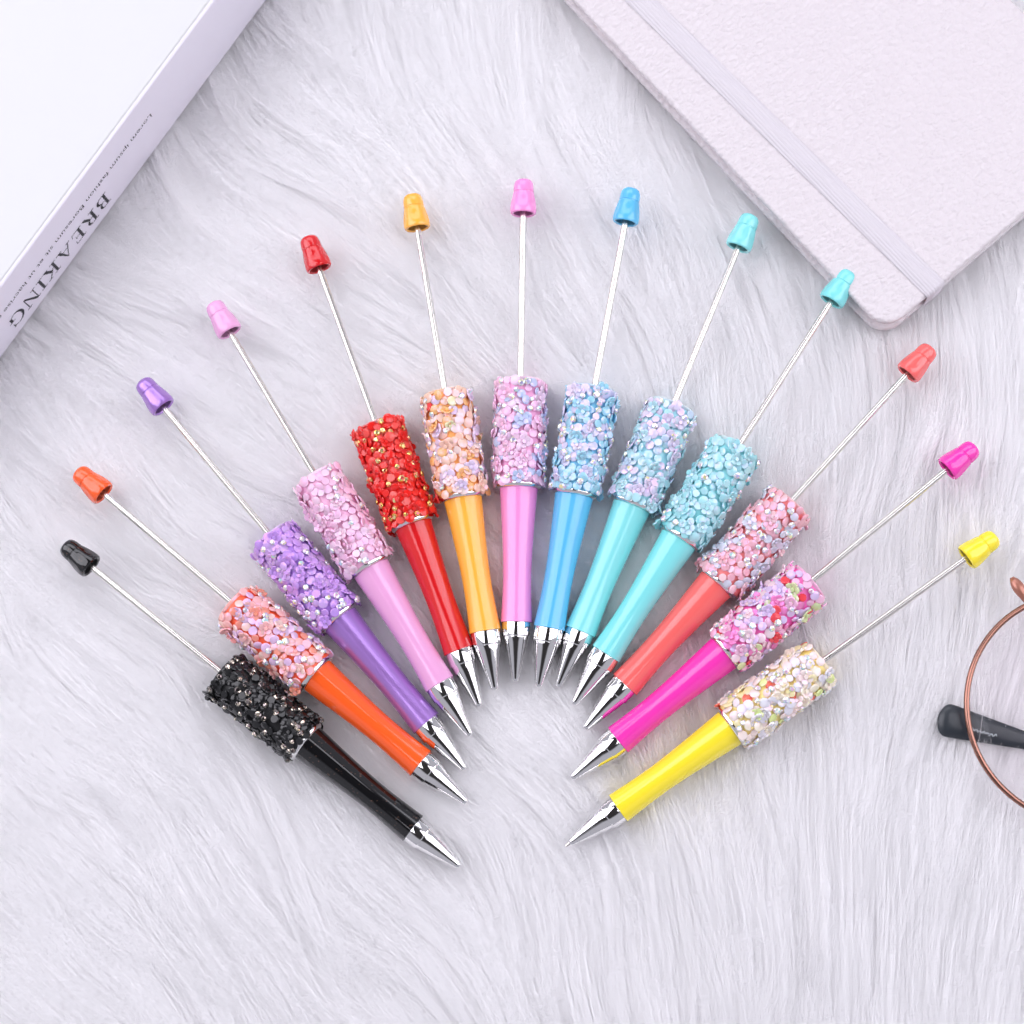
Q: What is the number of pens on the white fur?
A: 13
